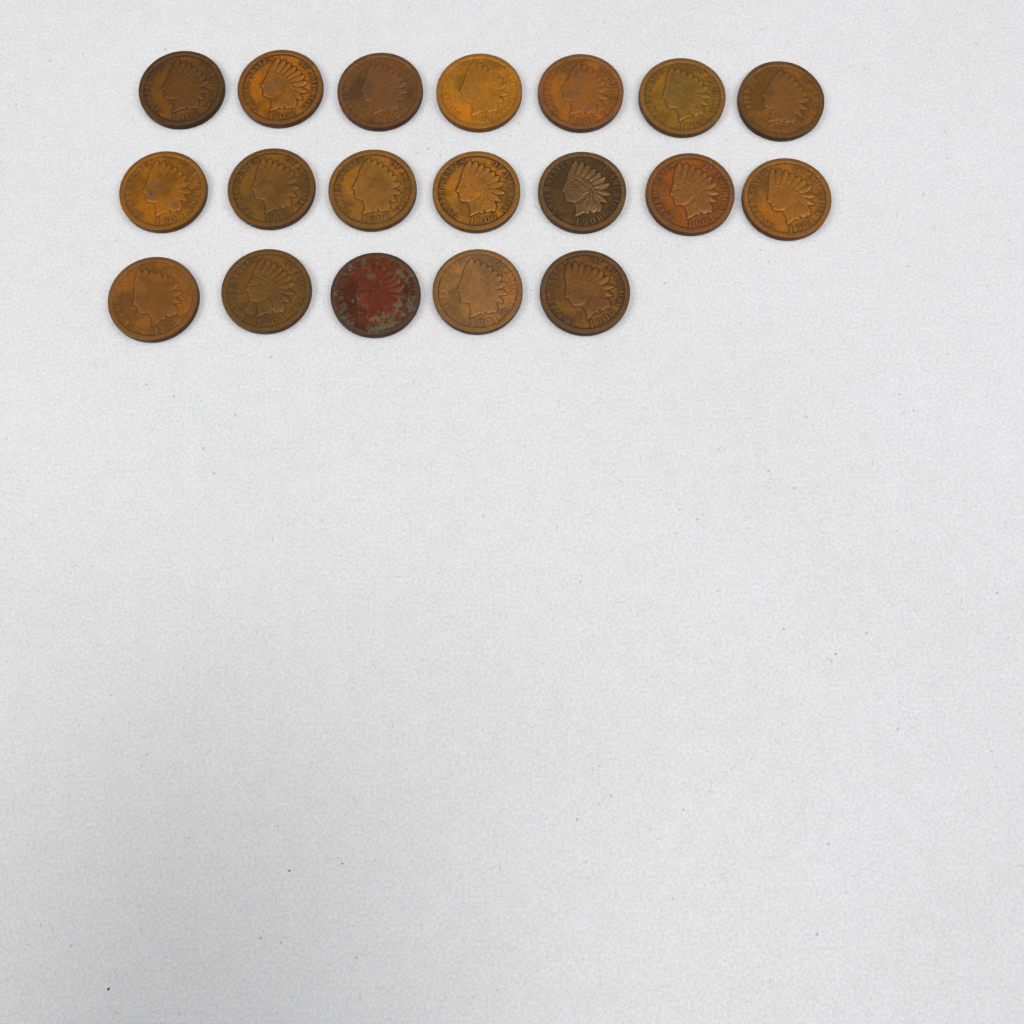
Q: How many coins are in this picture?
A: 19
